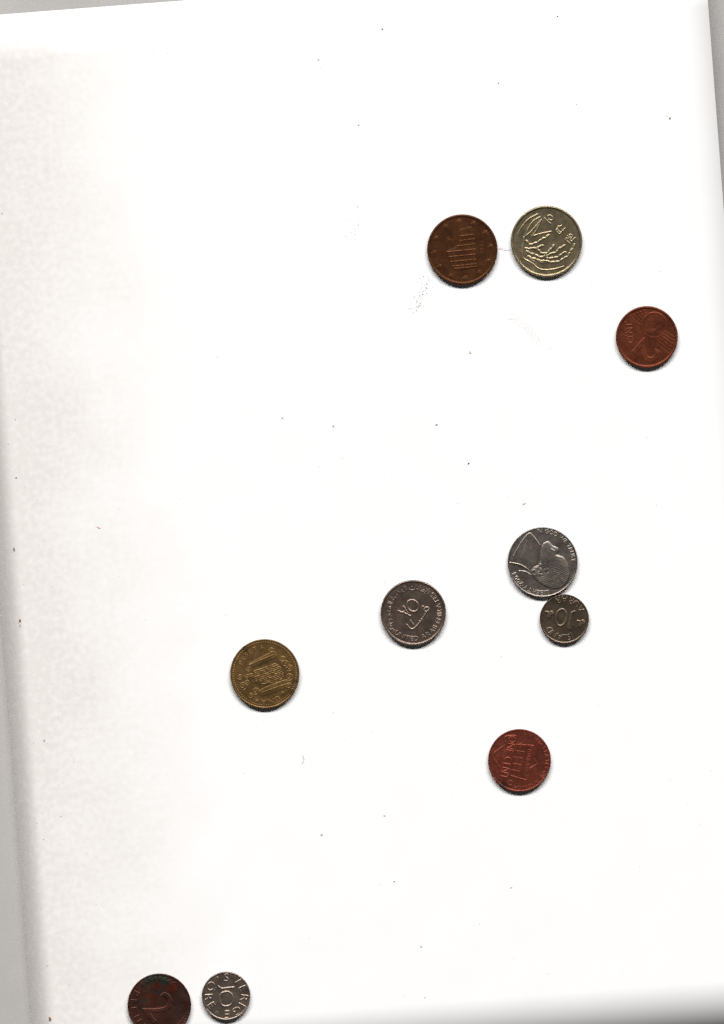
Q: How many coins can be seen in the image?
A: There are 10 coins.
